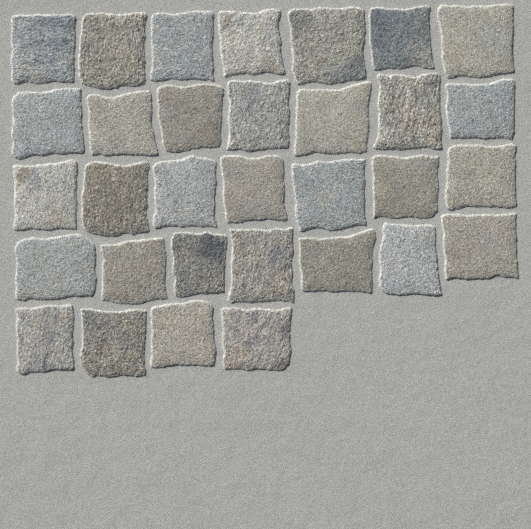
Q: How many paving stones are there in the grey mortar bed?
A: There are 32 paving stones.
